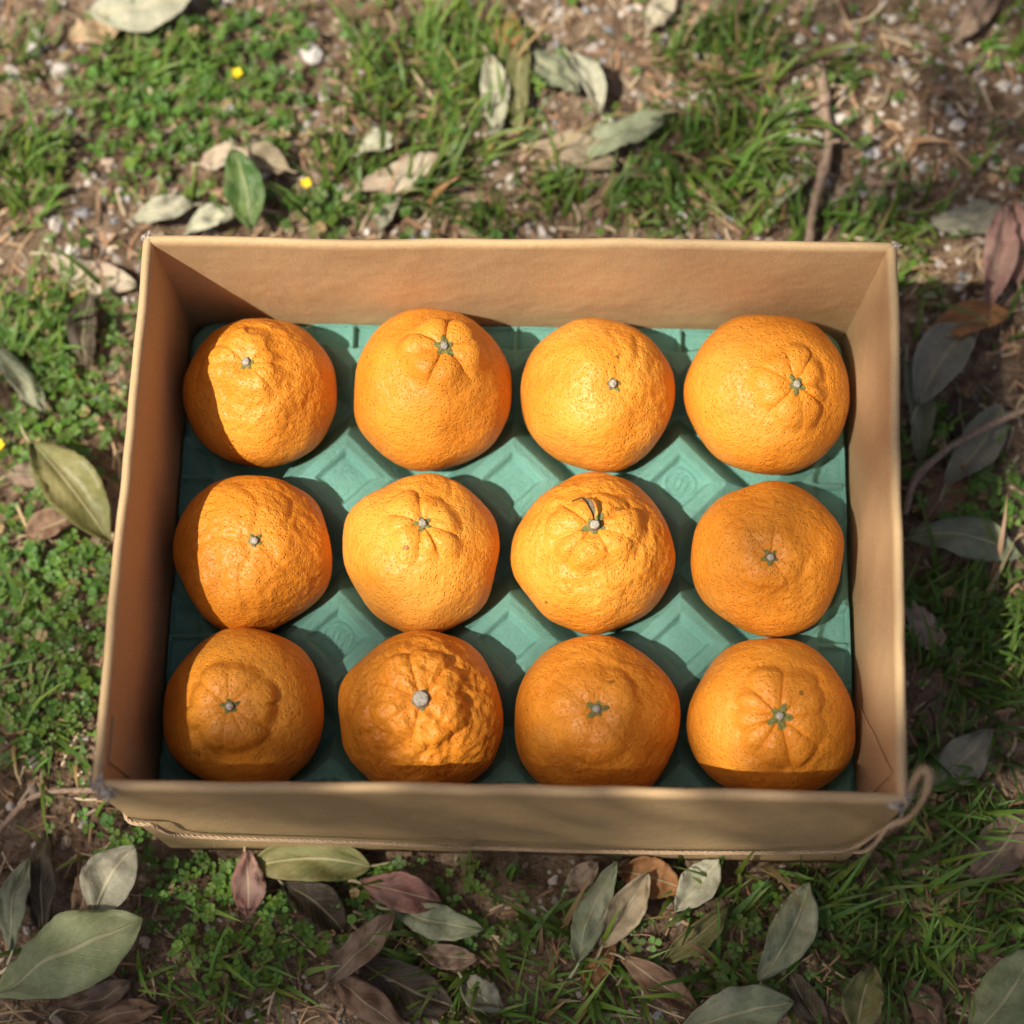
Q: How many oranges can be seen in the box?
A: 12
